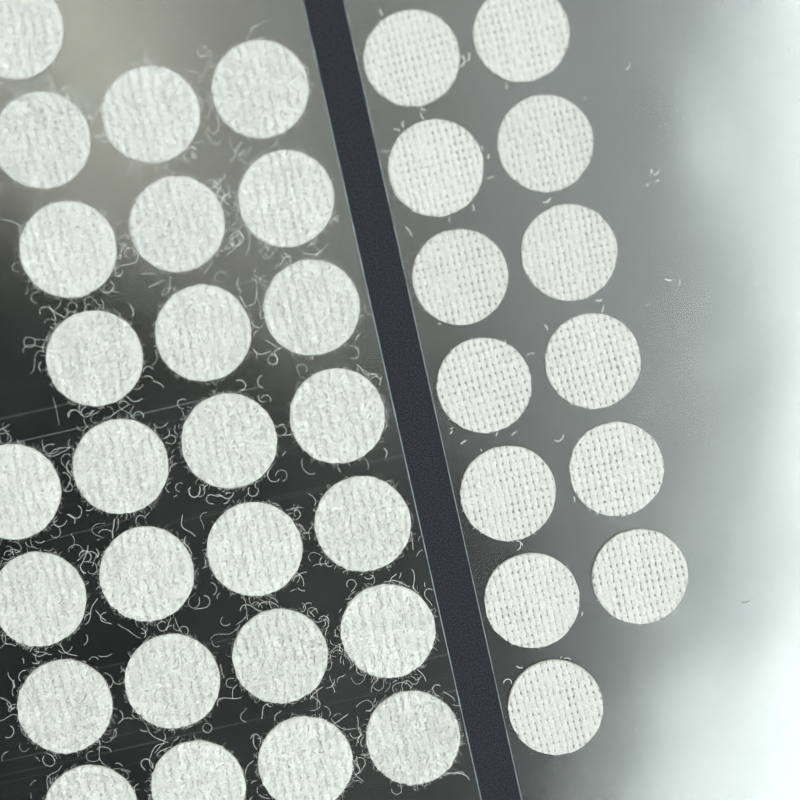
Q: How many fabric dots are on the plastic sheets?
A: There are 39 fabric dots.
